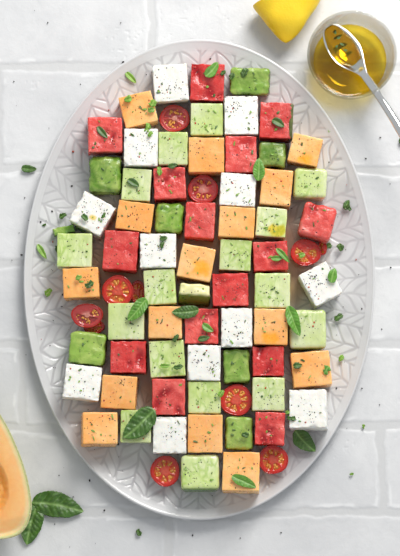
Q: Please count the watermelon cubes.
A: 15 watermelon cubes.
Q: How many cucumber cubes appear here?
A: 16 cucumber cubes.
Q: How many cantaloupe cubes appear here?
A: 15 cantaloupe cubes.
